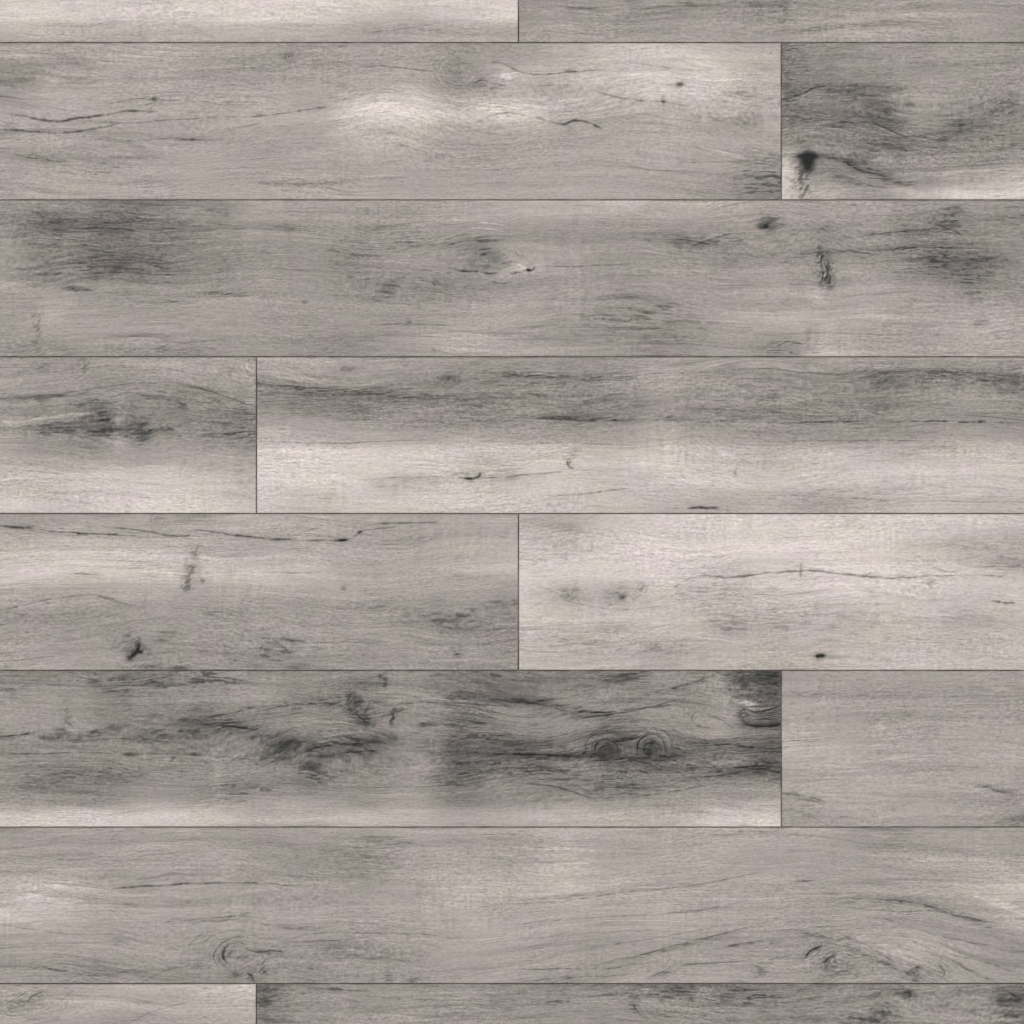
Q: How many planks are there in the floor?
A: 14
